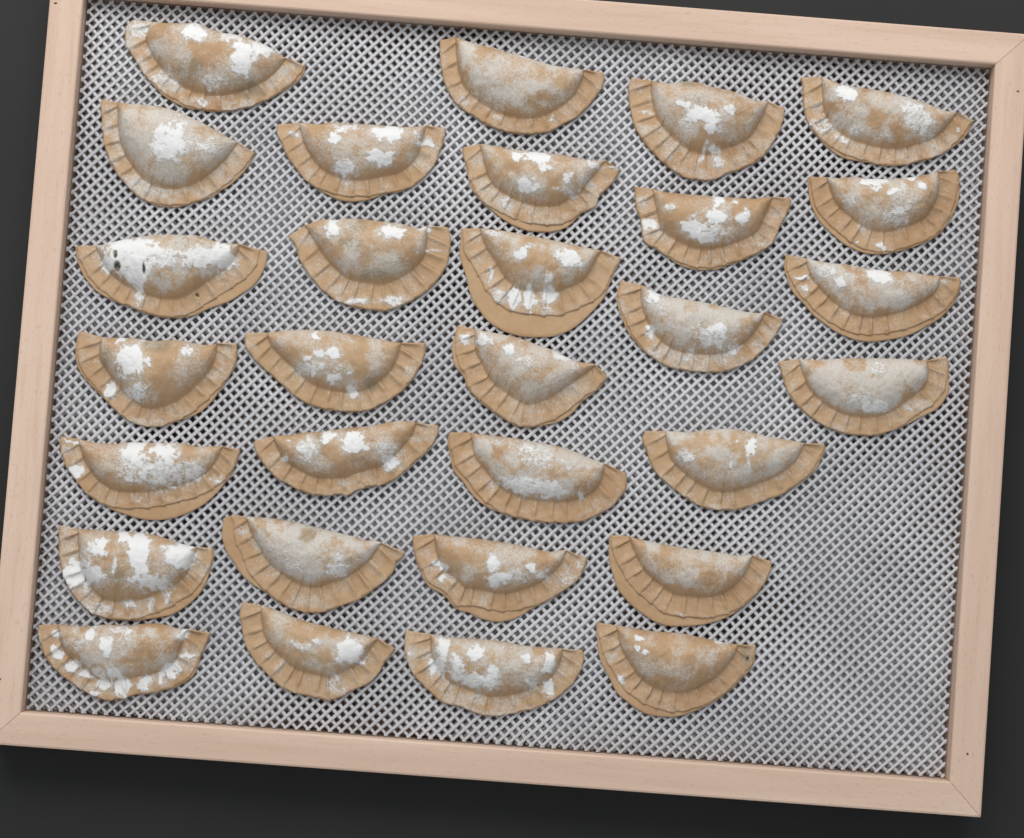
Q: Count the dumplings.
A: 30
